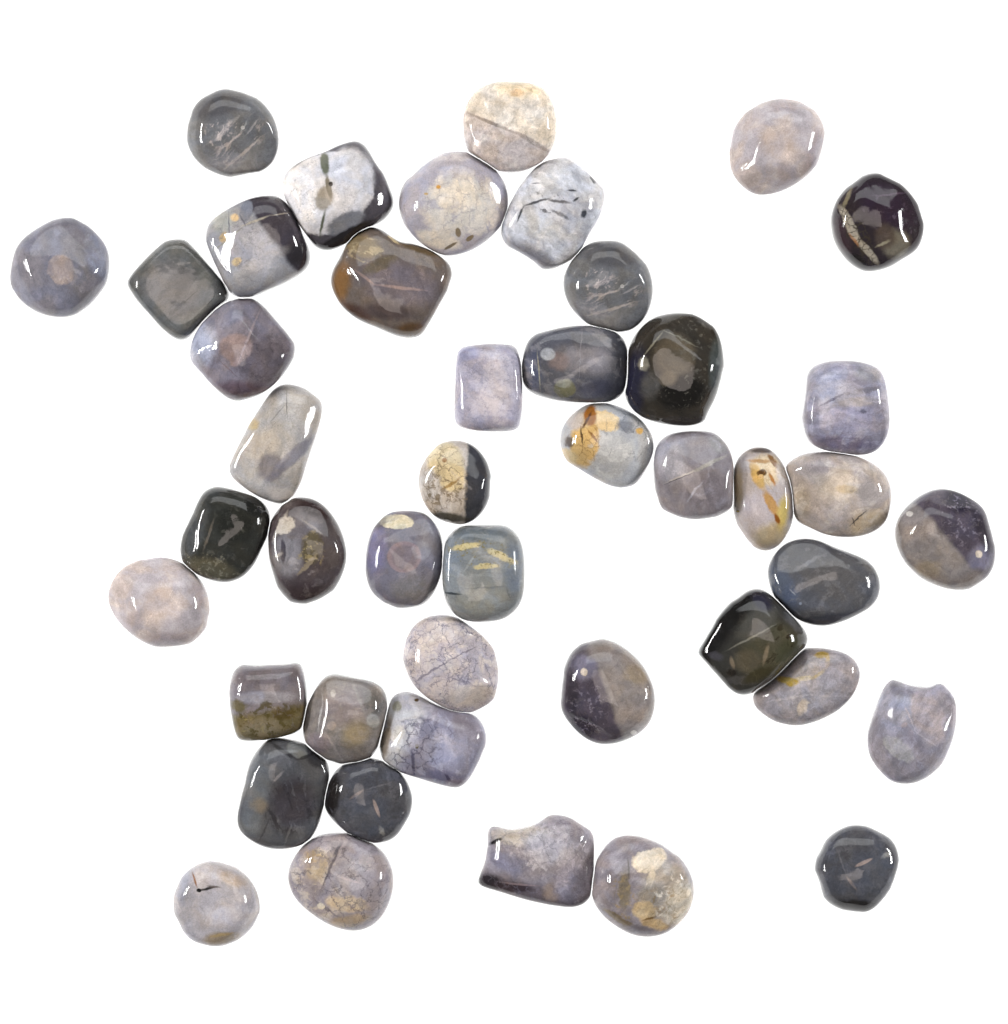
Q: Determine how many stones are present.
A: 45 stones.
